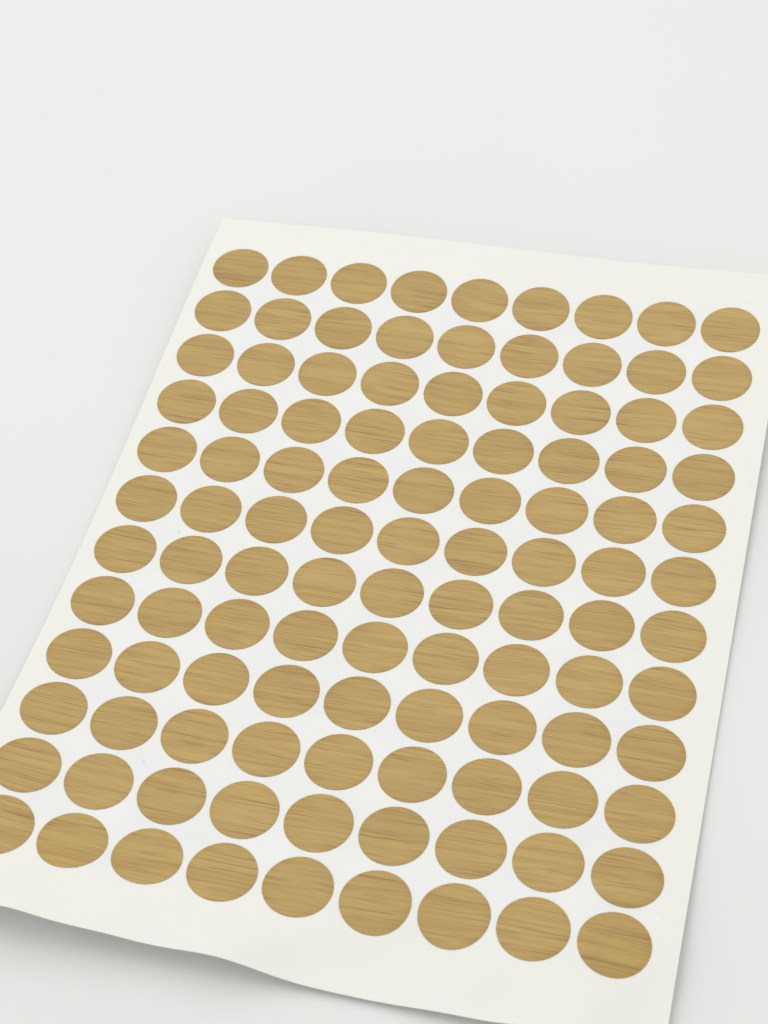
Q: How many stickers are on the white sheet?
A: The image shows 108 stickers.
